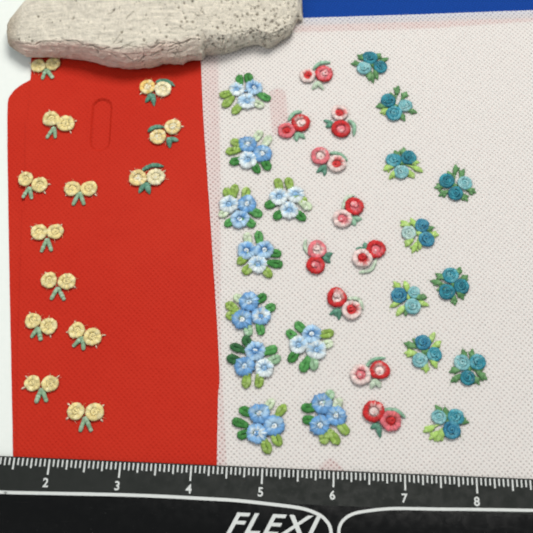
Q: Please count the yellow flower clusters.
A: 13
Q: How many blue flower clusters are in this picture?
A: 10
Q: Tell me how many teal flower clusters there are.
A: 10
